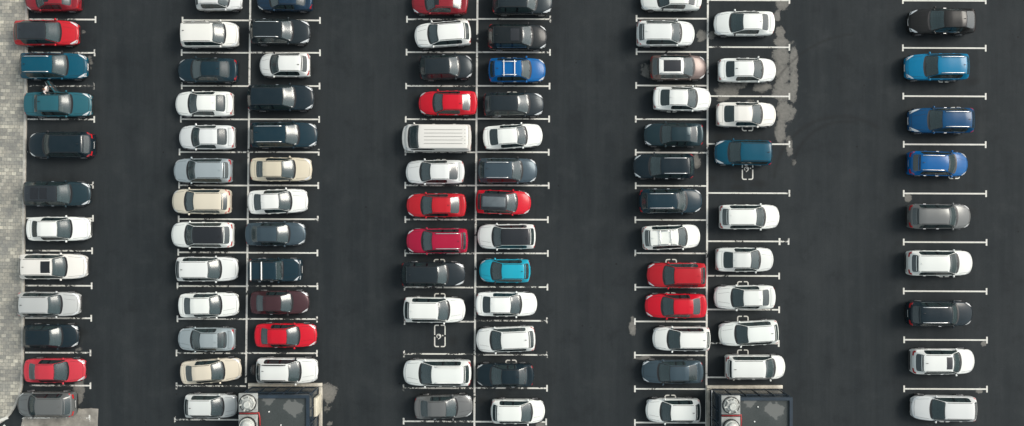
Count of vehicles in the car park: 93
